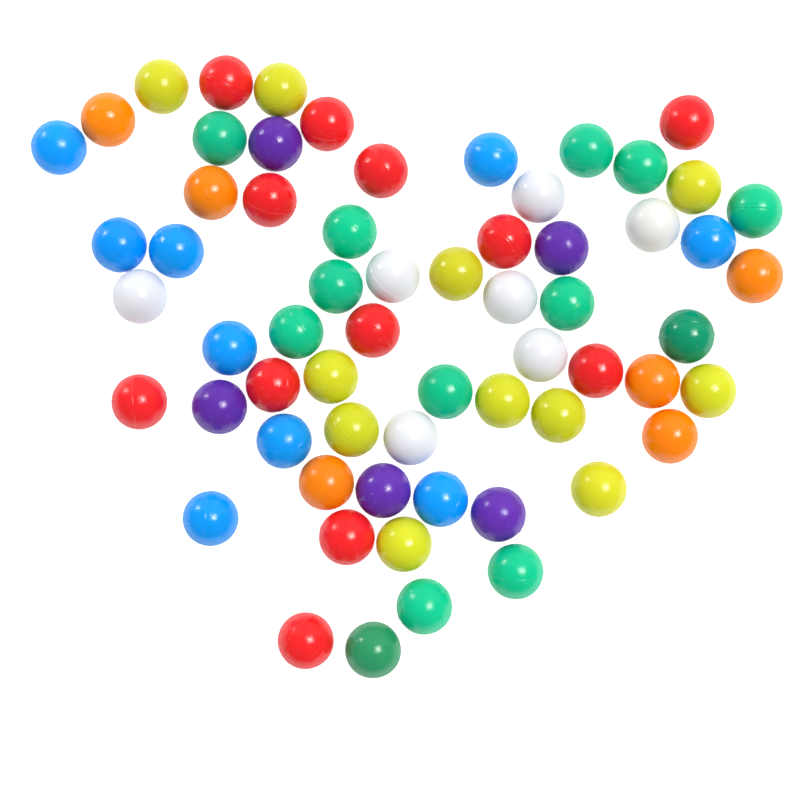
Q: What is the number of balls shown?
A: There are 63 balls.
